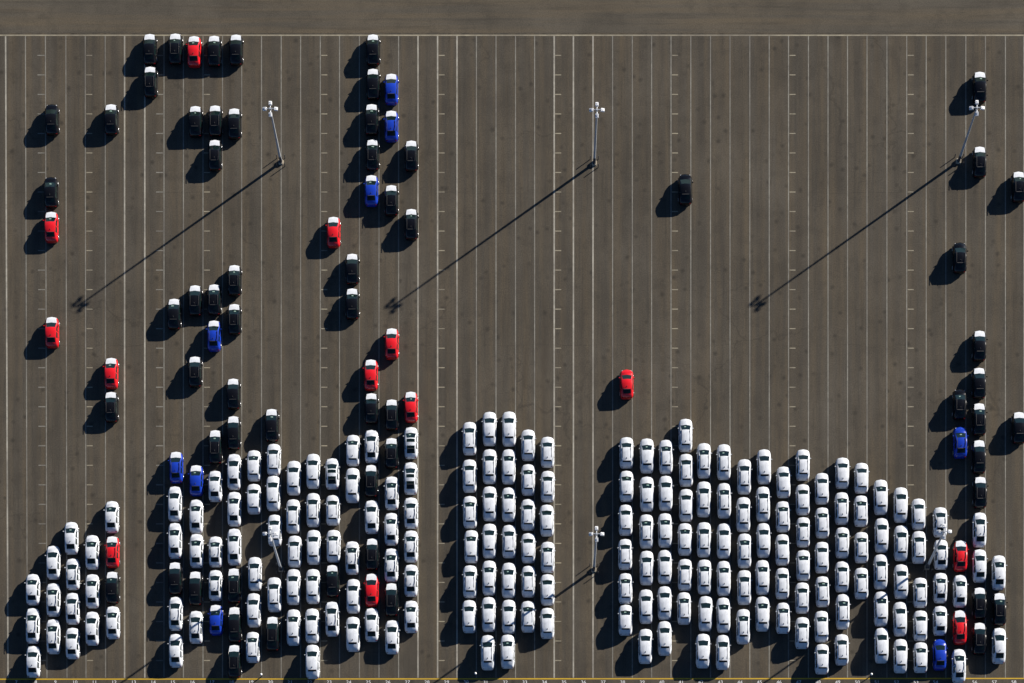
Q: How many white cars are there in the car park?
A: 200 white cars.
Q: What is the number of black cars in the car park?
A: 61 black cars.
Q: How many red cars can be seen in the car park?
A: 13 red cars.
